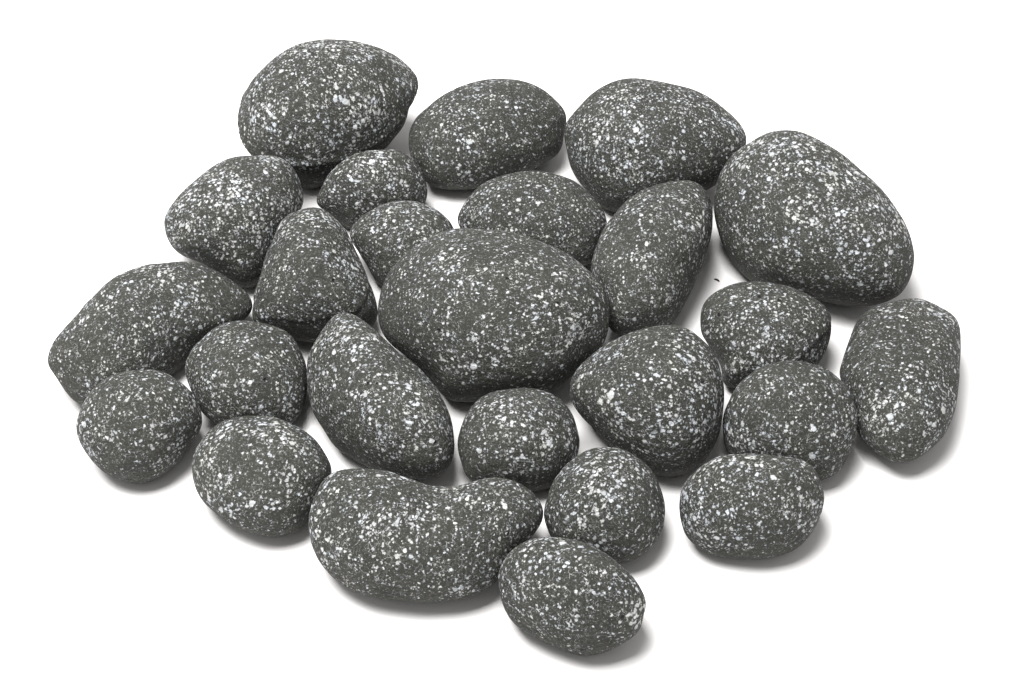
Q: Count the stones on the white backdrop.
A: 25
